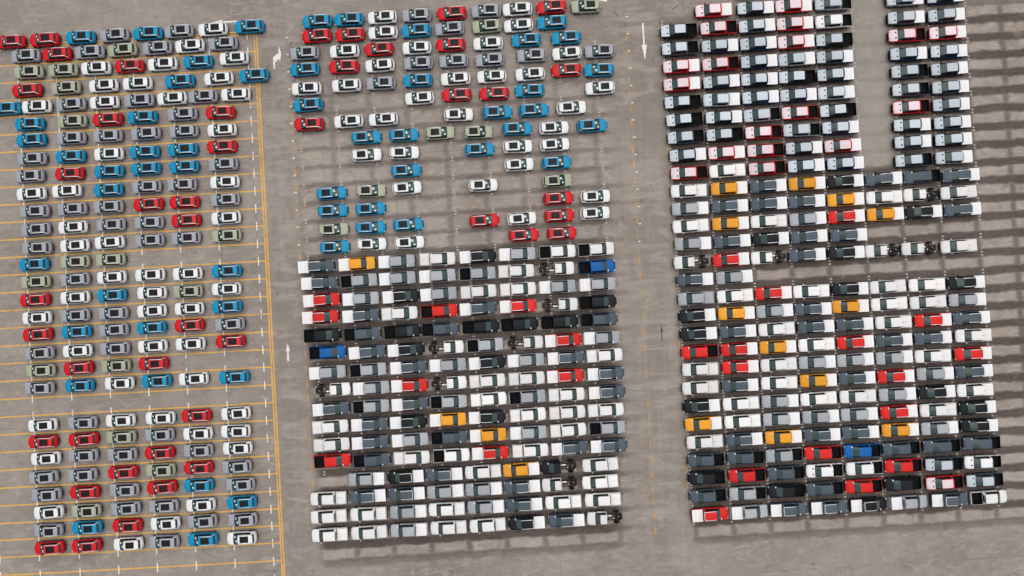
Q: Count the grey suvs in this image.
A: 64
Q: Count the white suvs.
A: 81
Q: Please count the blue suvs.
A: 56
